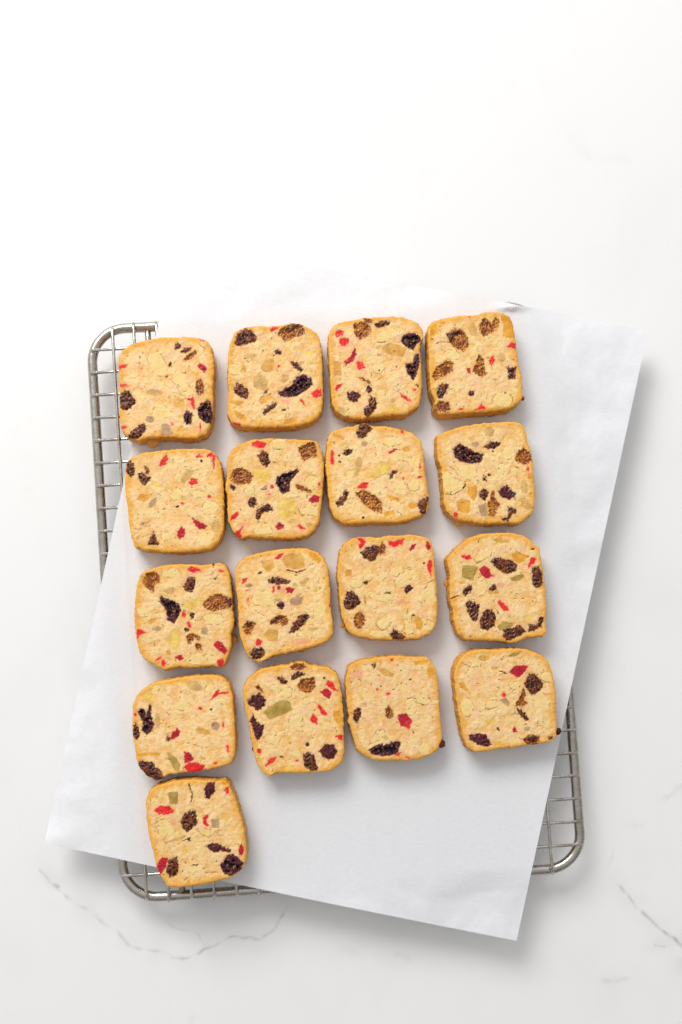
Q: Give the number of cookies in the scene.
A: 17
